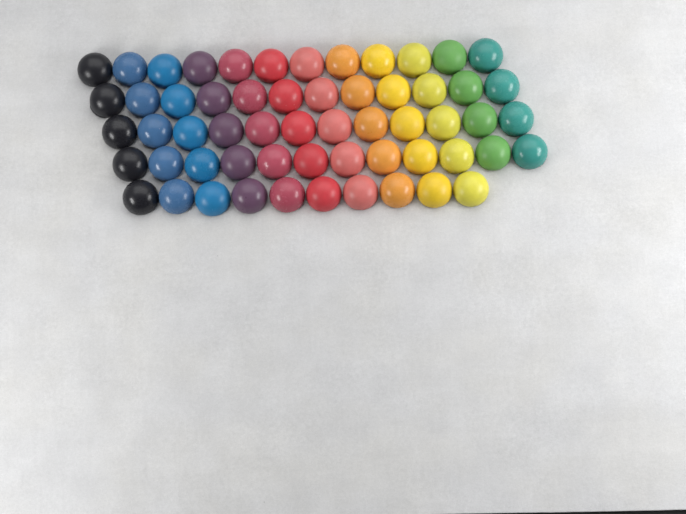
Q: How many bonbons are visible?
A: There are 58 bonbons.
